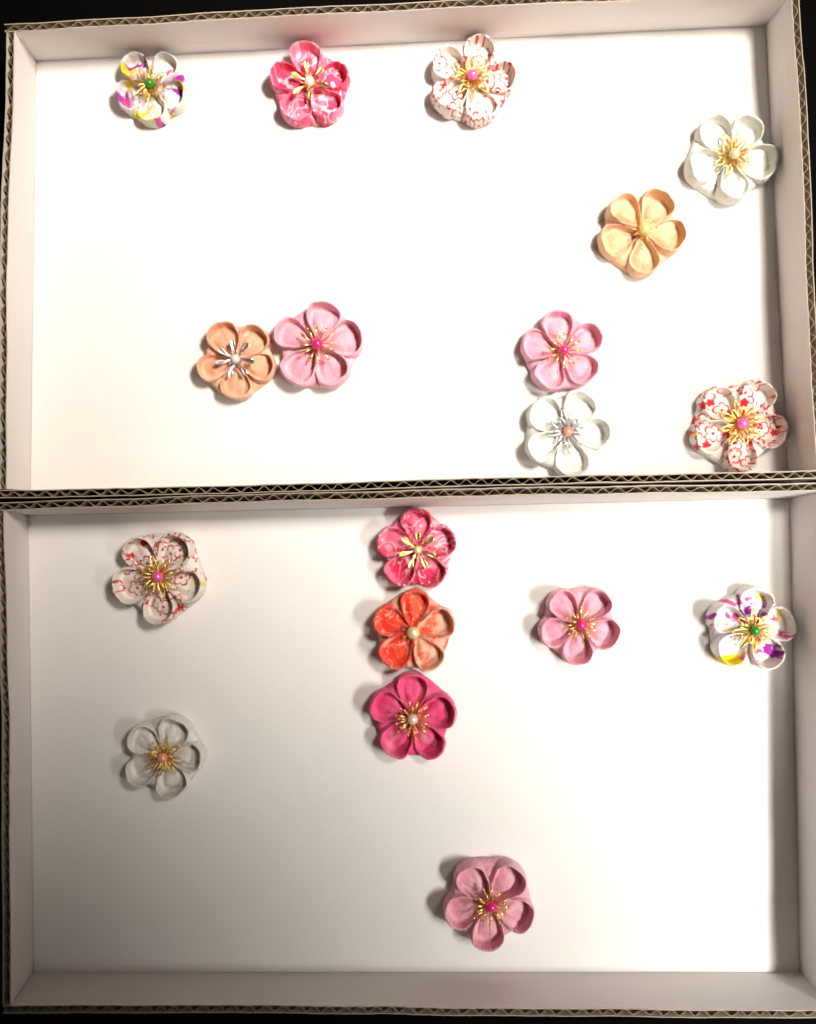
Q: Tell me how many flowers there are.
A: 18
